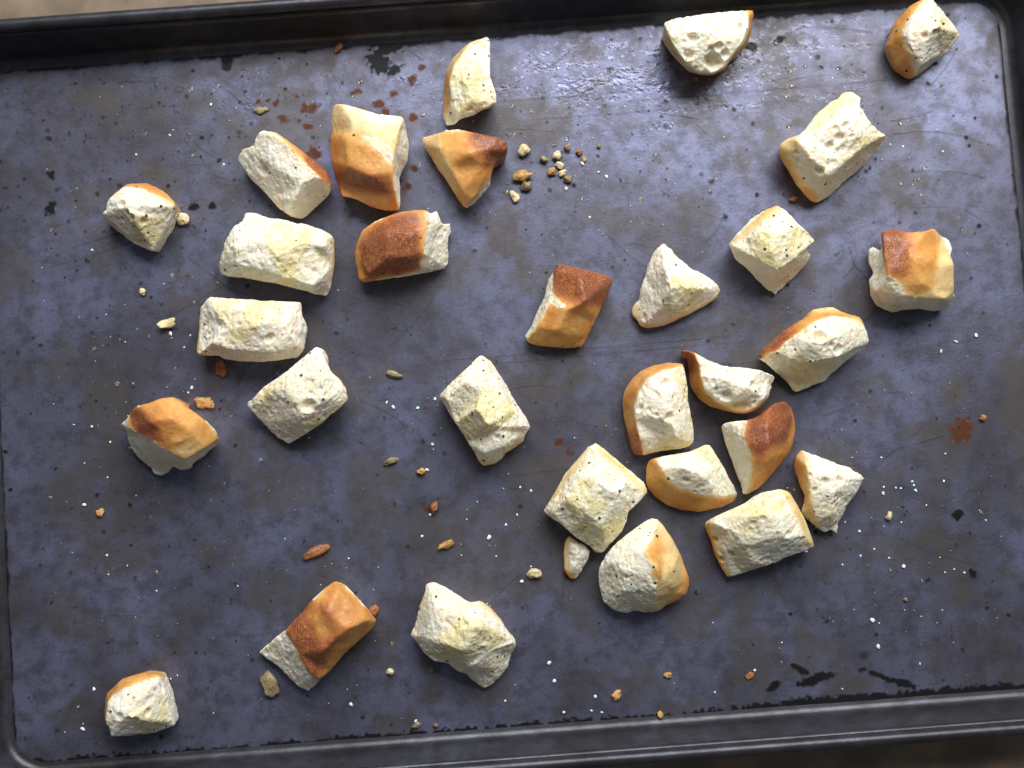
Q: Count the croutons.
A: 31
